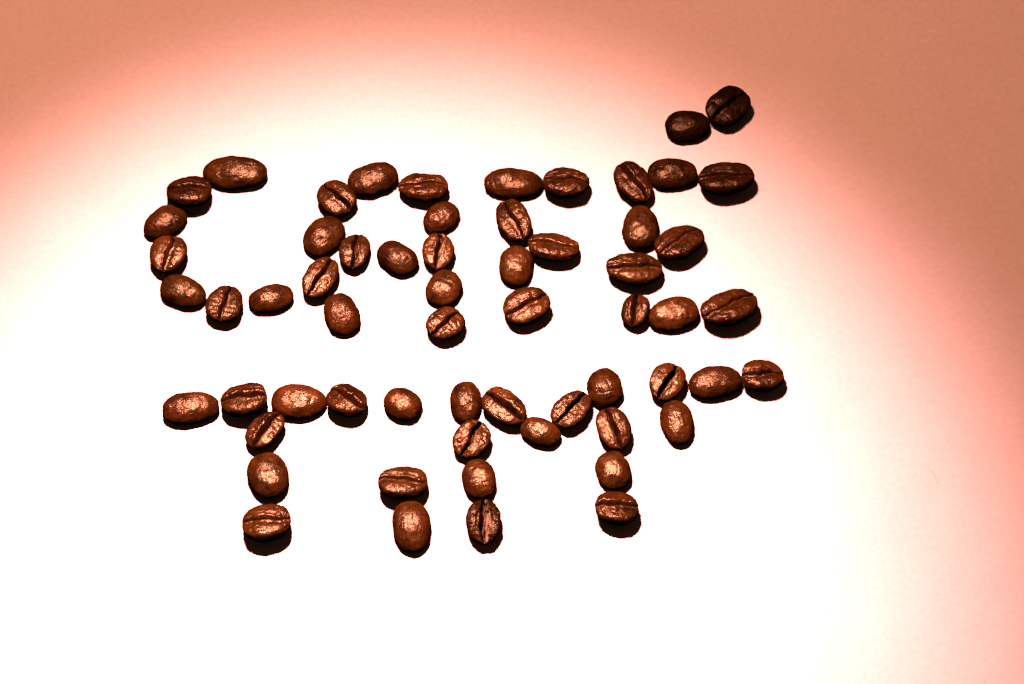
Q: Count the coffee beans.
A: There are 61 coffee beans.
